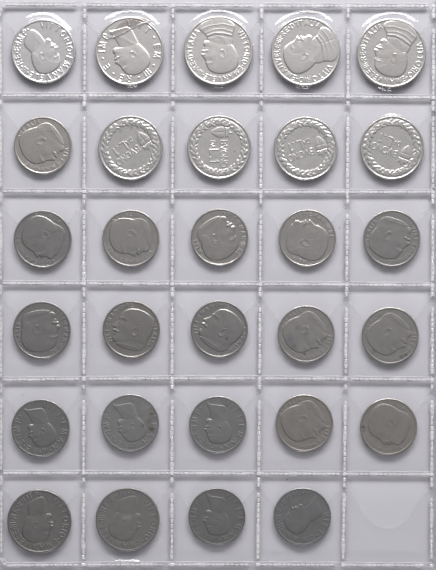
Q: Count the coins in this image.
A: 29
